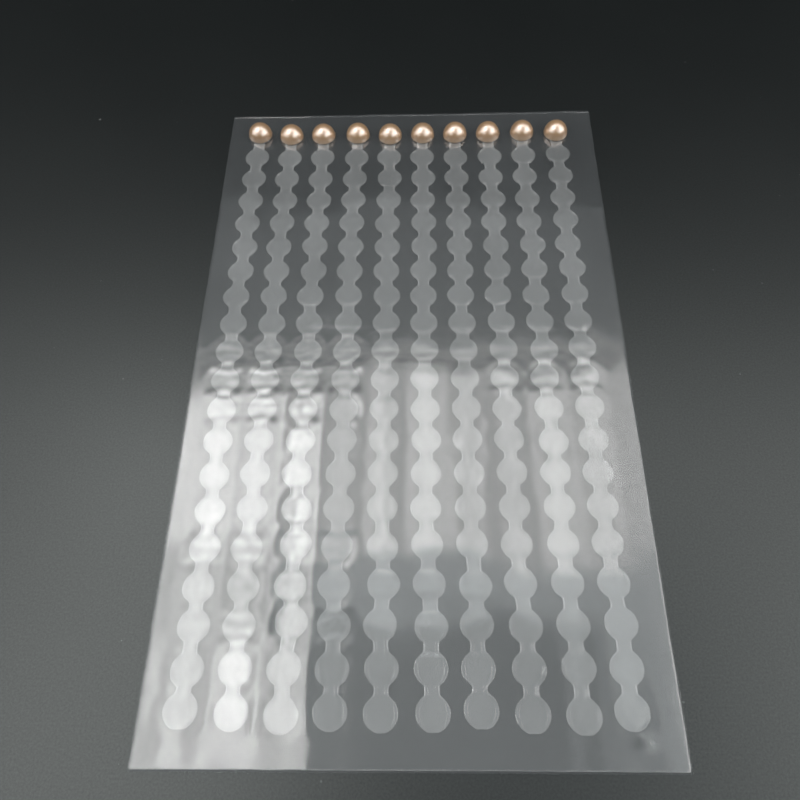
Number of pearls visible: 10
